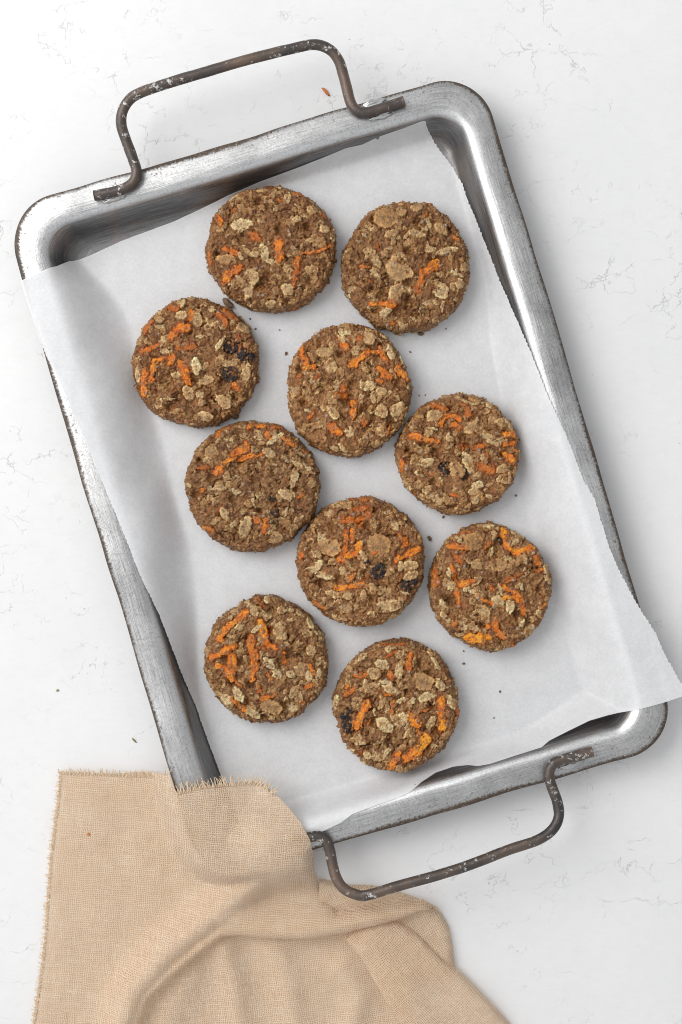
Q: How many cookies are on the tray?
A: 10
